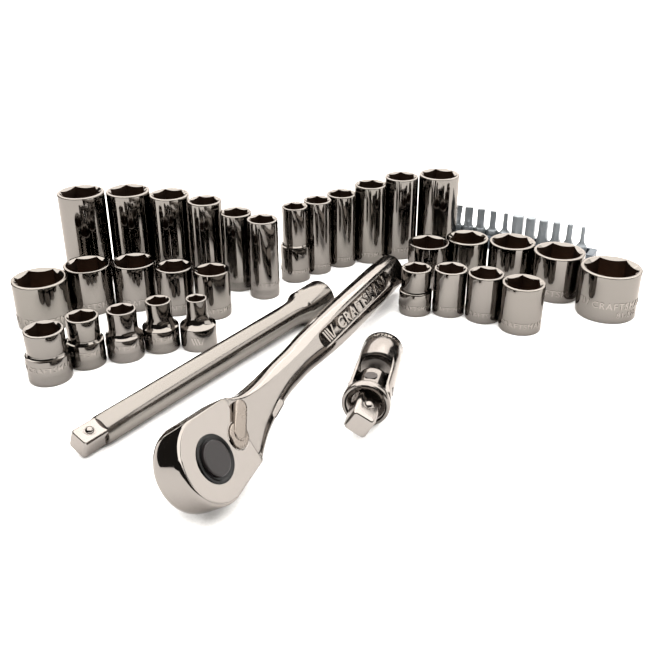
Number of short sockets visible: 19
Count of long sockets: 12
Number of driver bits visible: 11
